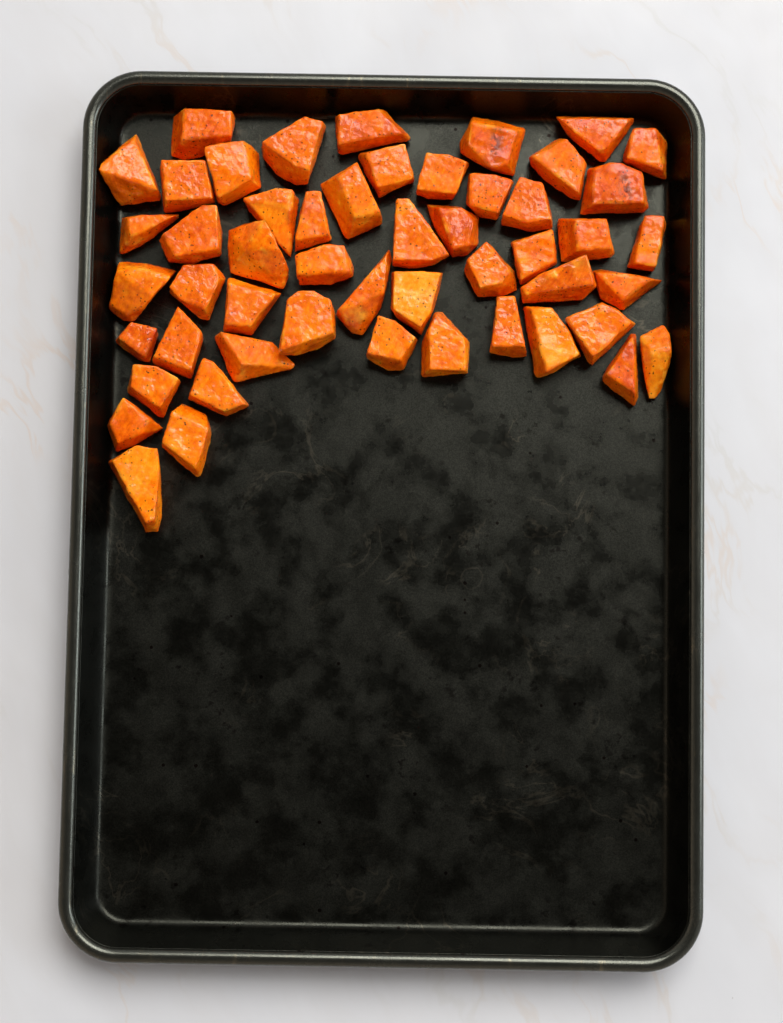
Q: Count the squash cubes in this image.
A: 51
